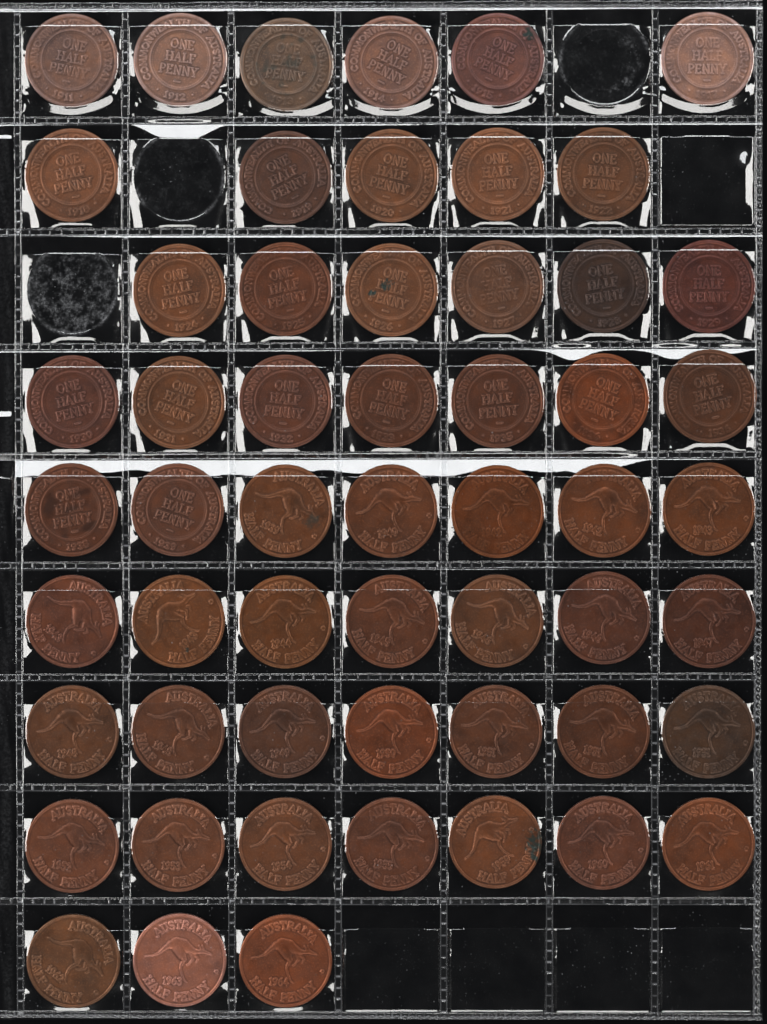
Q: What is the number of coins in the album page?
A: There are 55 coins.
